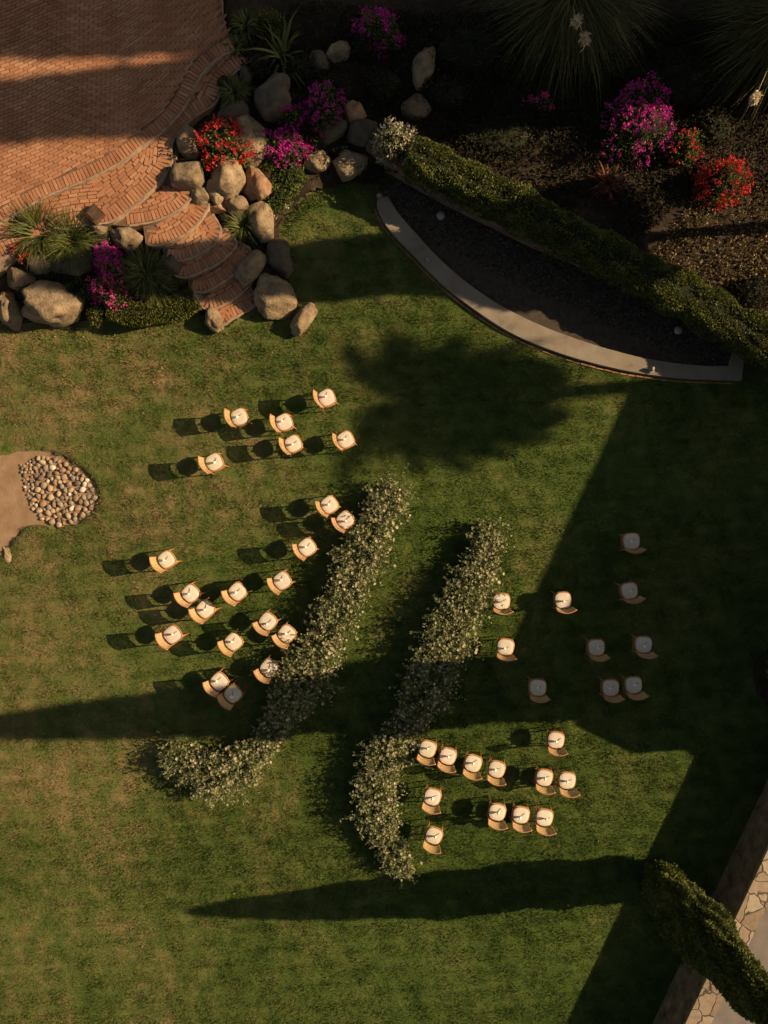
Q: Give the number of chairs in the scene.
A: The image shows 43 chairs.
